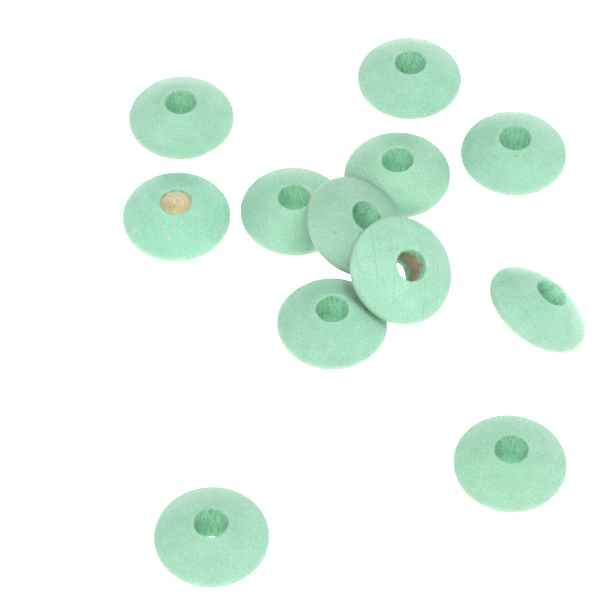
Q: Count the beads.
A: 12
